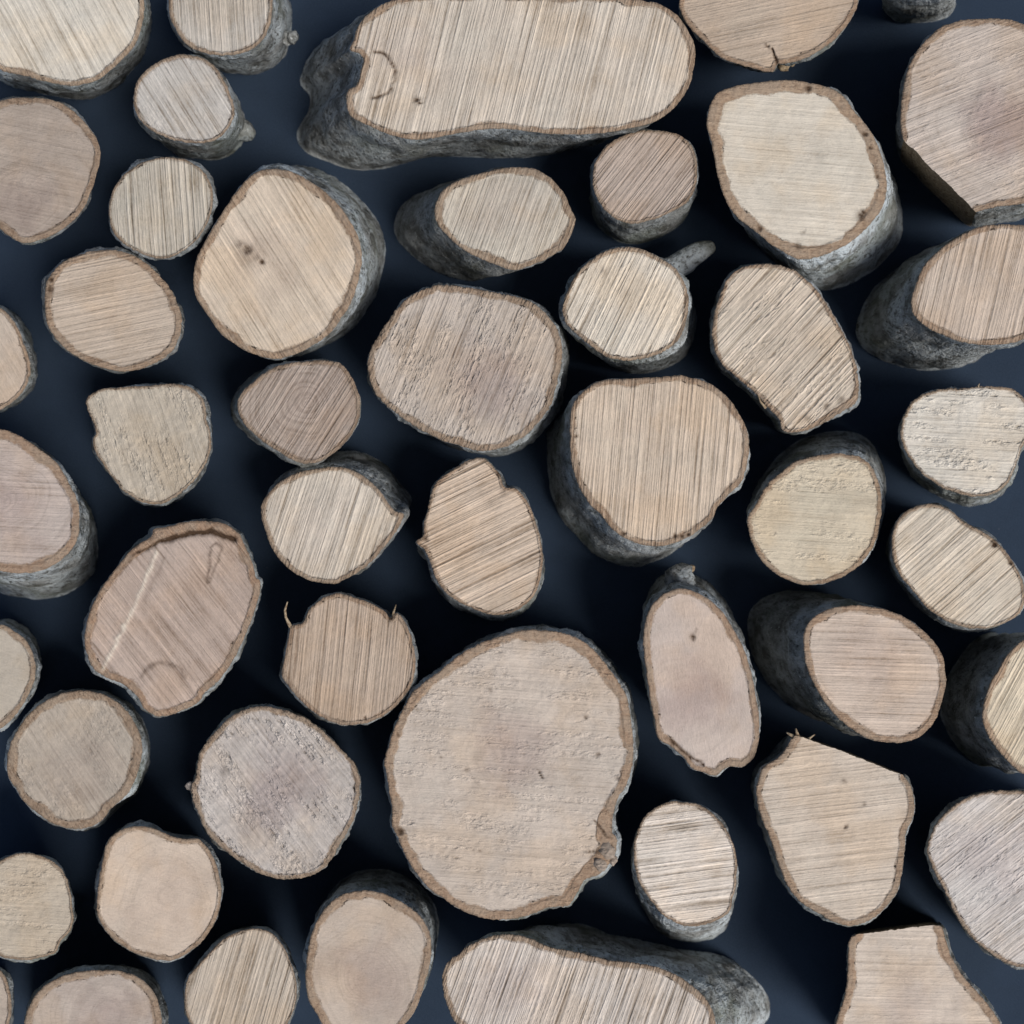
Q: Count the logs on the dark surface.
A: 48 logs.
